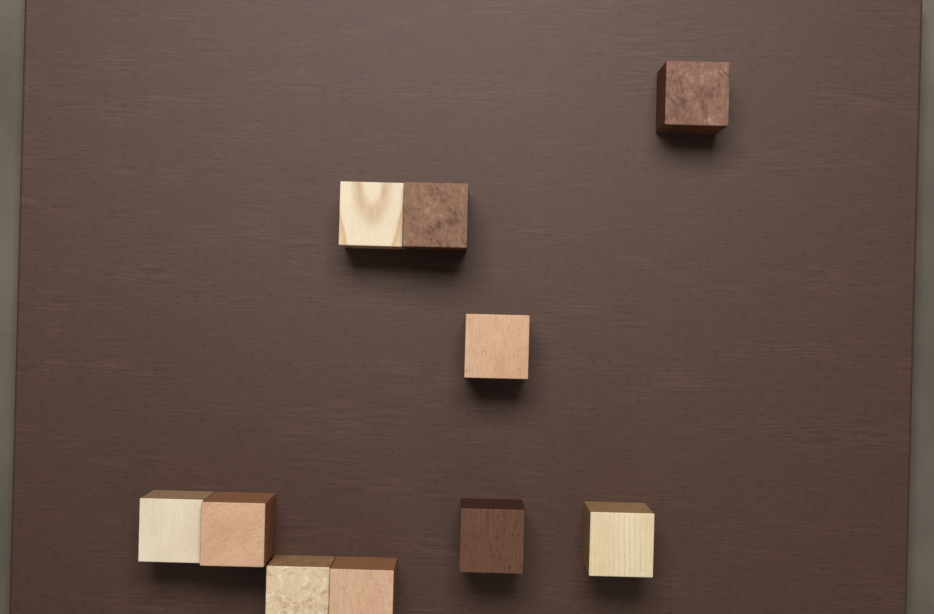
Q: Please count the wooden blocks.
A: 10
